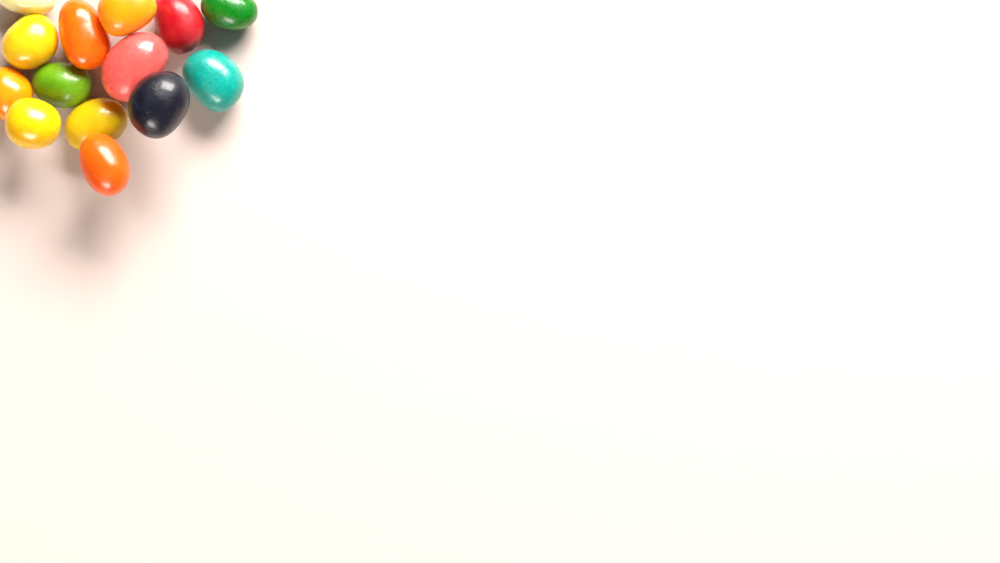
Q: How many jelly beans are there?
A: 14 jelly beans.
